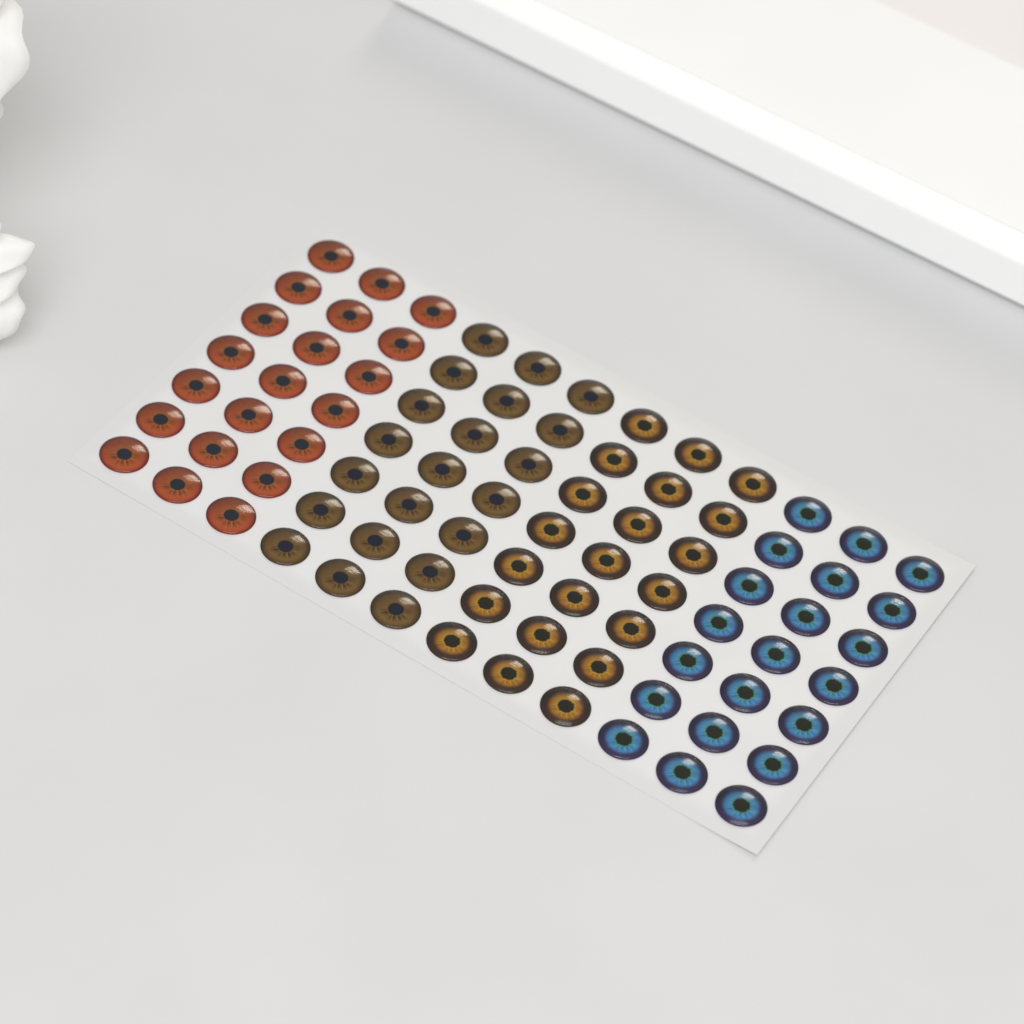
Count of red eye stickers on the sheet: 21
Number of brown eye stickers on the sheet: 21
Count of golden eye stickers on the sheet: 21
